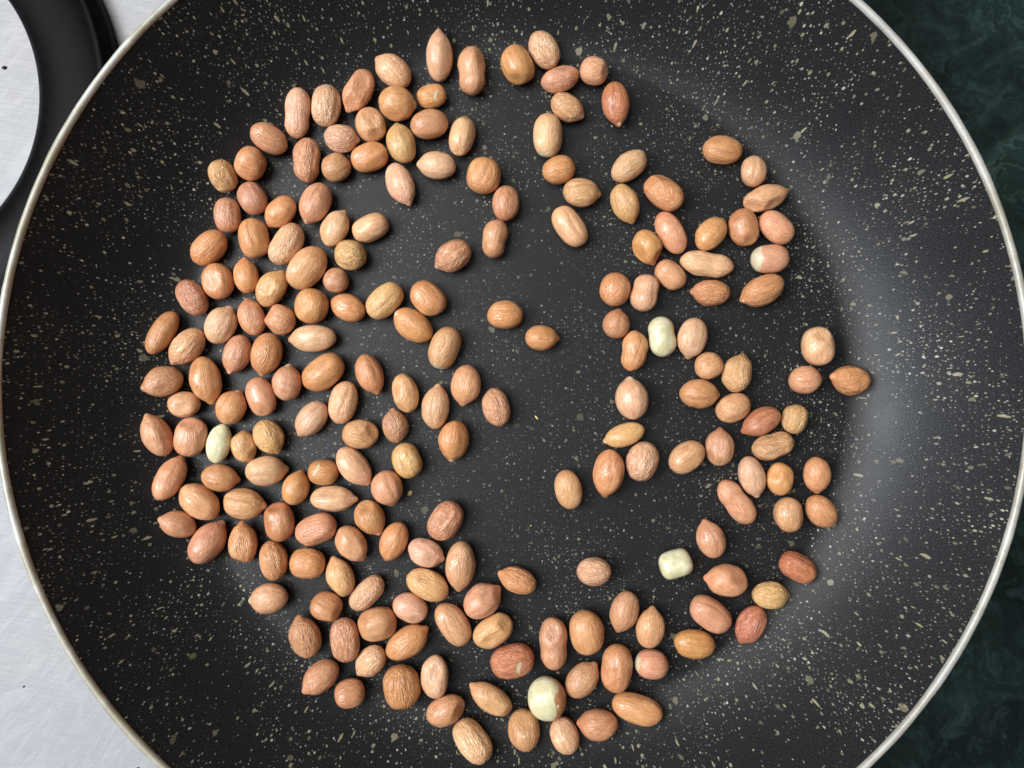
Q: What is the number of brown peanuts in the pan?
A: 198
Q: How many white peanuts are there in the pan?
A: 4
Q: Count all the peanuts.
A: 202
